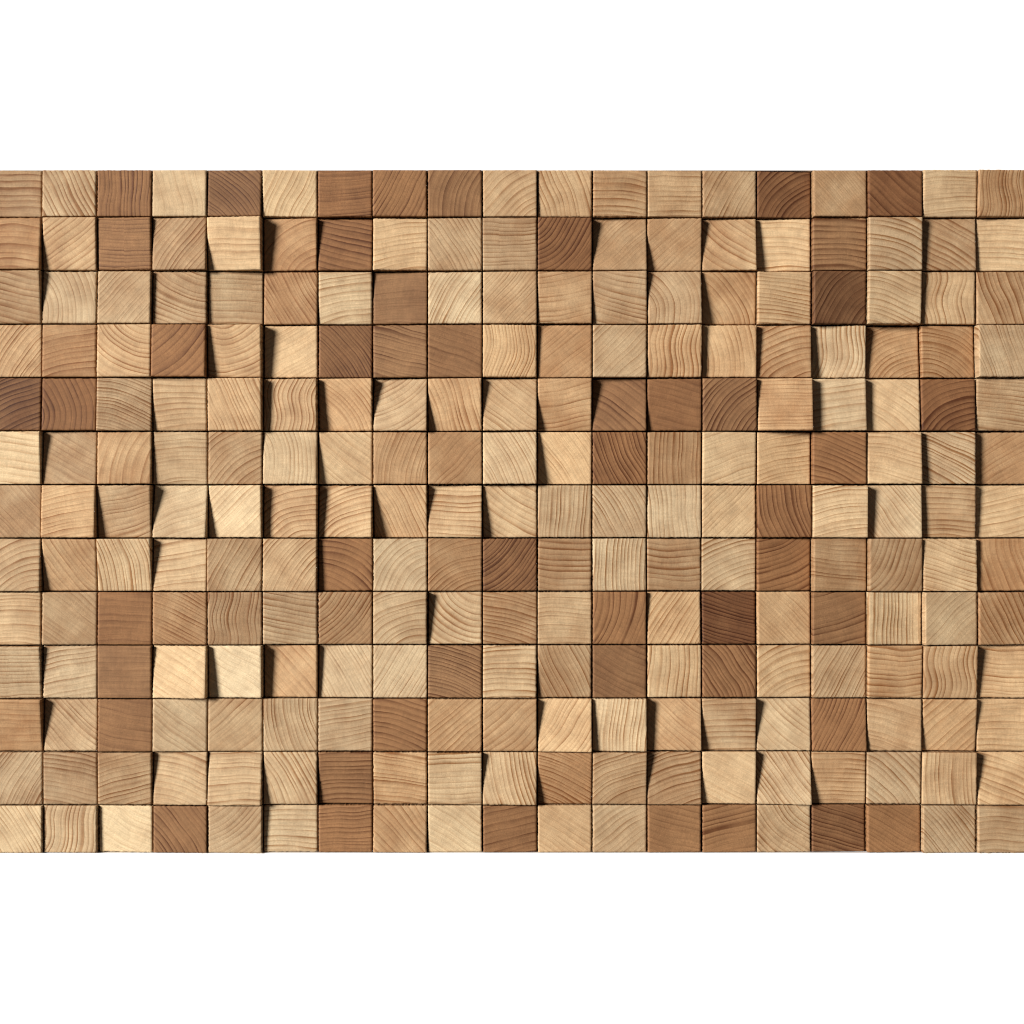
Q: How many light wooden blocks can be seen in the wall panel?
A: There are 199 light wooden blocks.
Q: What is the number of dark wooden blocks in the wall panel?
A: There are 48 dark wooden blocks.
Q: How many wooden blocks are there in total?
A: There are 247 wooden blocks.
